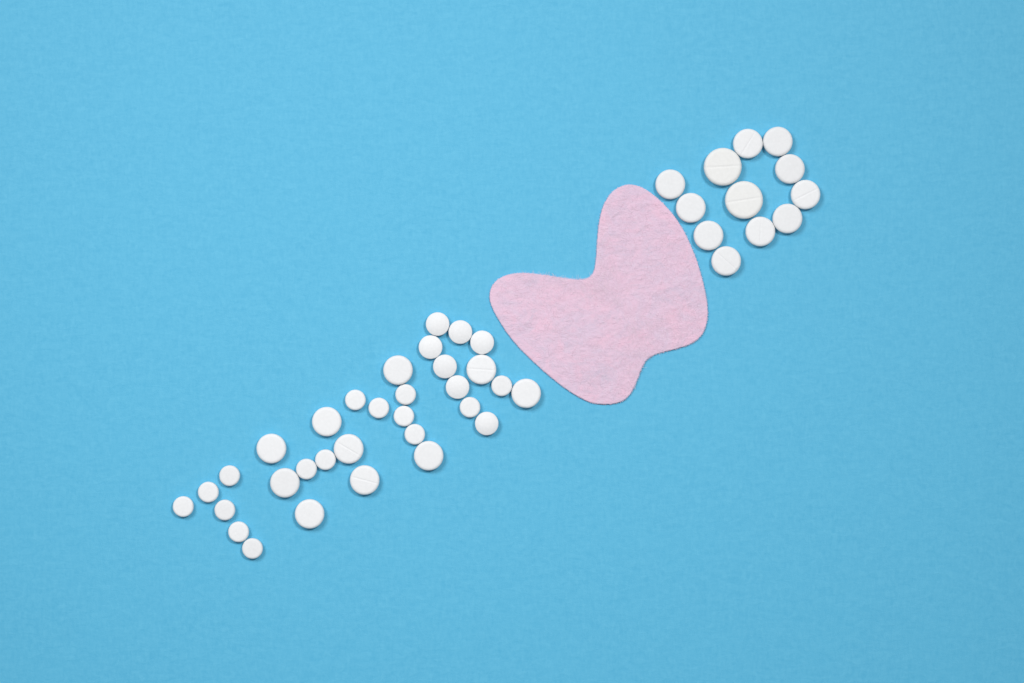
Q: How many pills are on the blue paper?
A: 44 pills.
